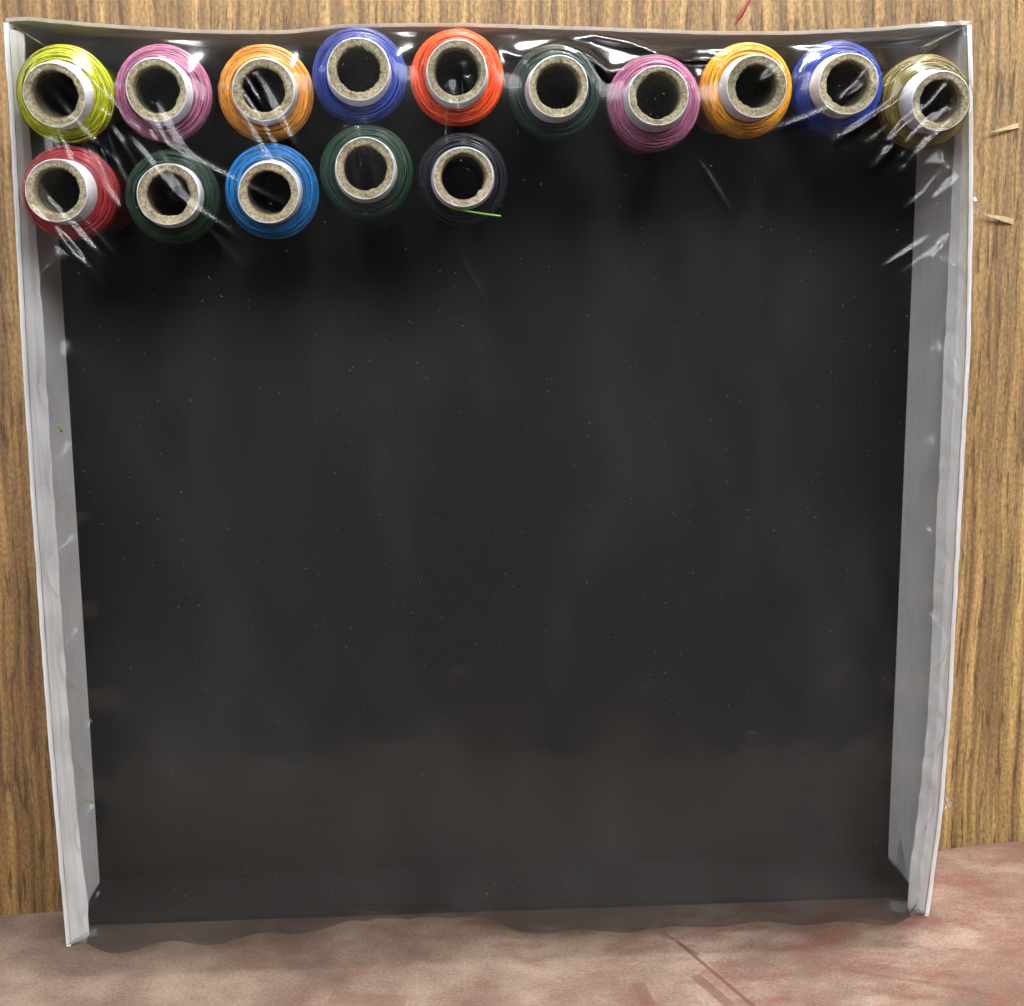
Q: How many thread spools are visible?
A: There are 15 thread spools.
